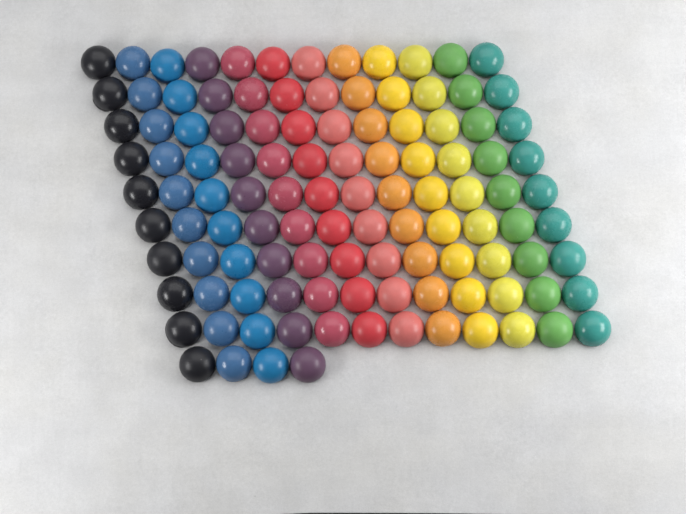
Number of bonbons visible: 112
